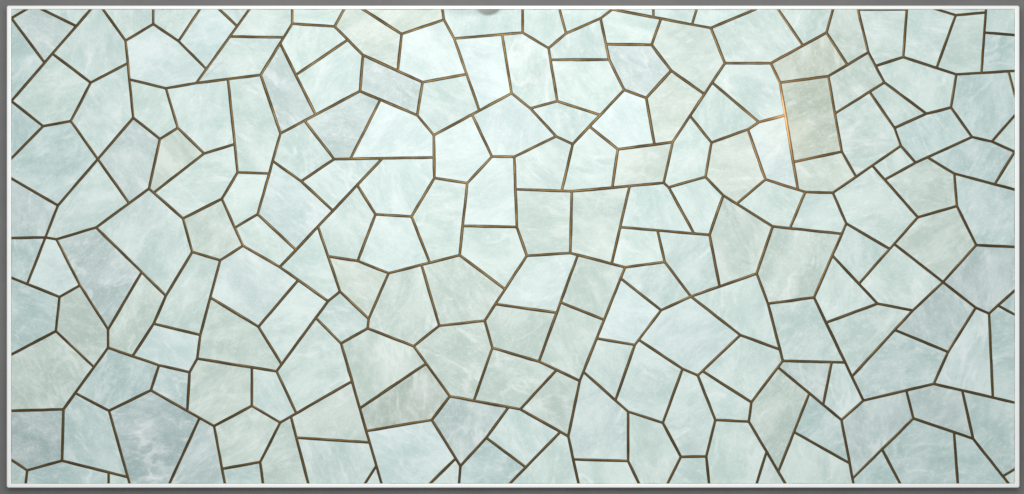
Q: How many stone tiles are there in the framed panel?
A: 199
